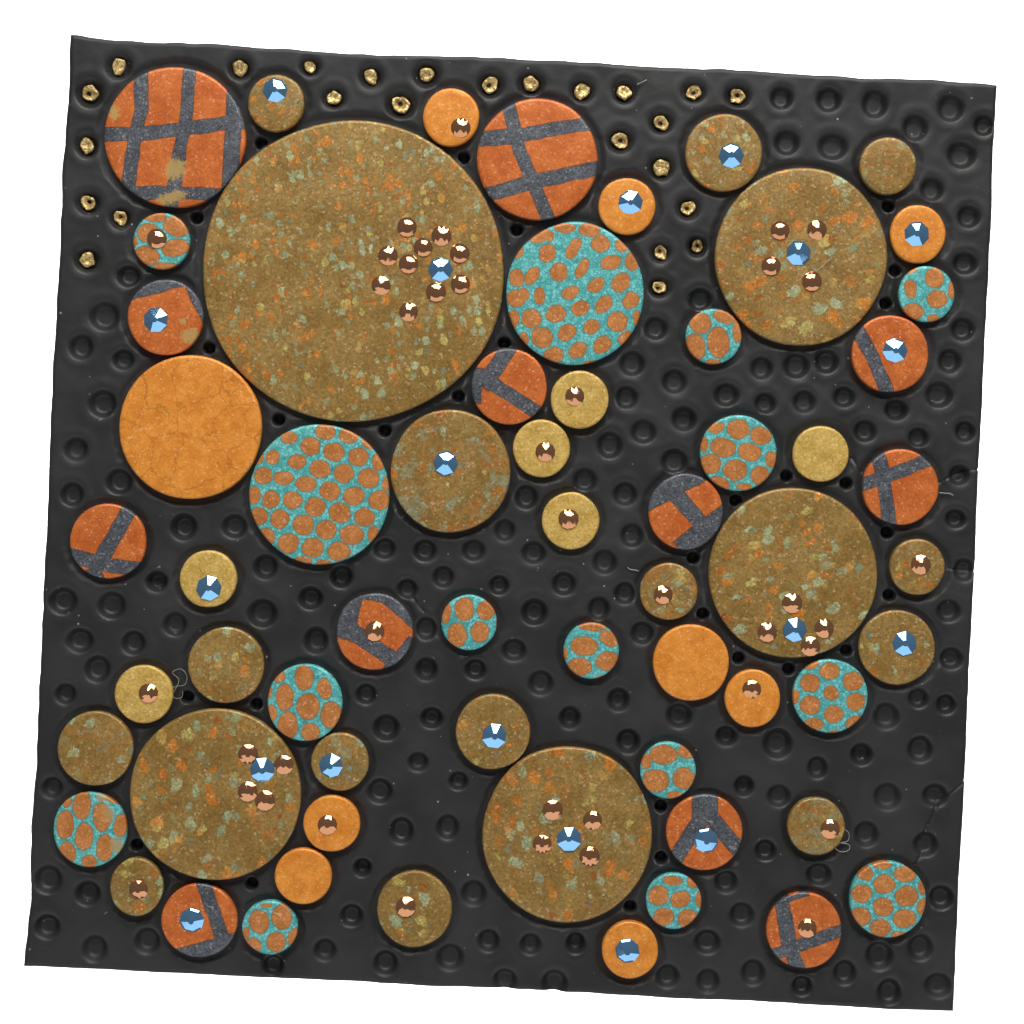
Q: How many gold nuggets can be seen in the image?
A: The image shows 25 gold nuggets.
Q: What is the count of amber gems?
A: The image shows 41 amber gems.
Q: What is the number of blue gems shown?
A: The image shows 19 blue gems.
